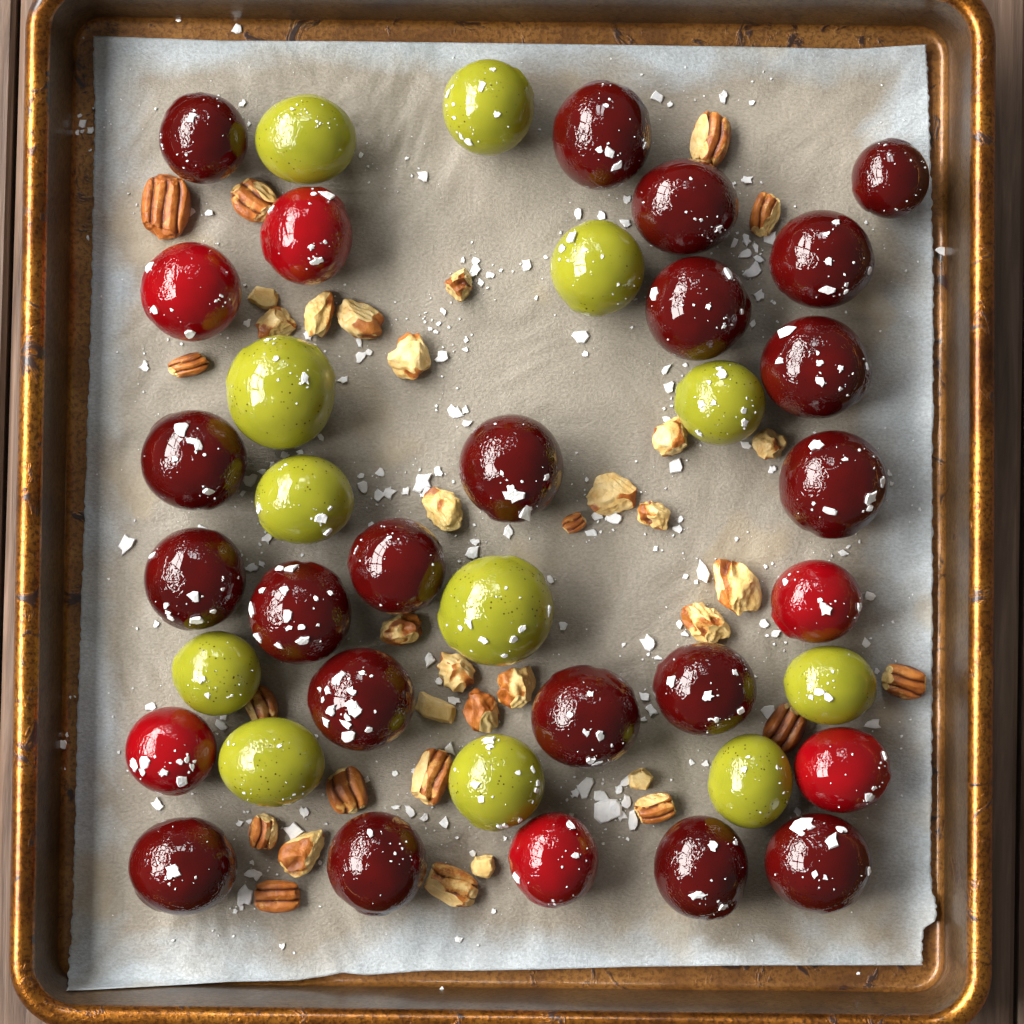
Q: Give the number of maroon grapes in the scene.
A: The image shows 20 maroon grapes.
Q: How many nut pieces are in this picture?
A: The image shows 36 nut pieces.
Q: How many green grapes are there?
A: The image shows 12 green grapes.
